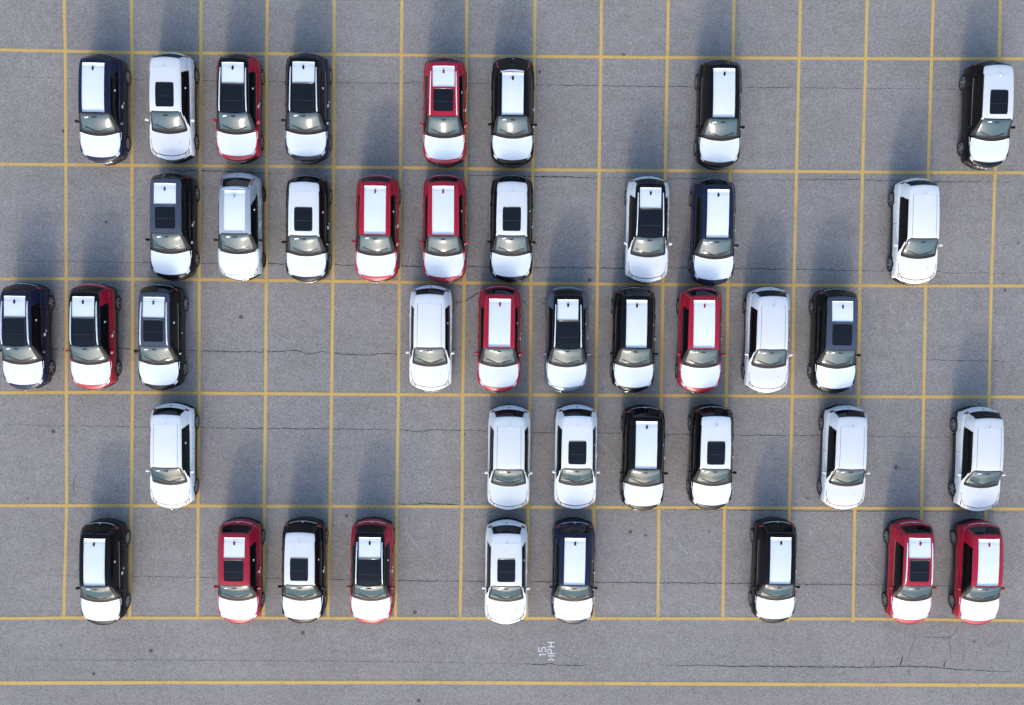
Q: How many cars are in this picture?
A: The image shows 43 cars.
